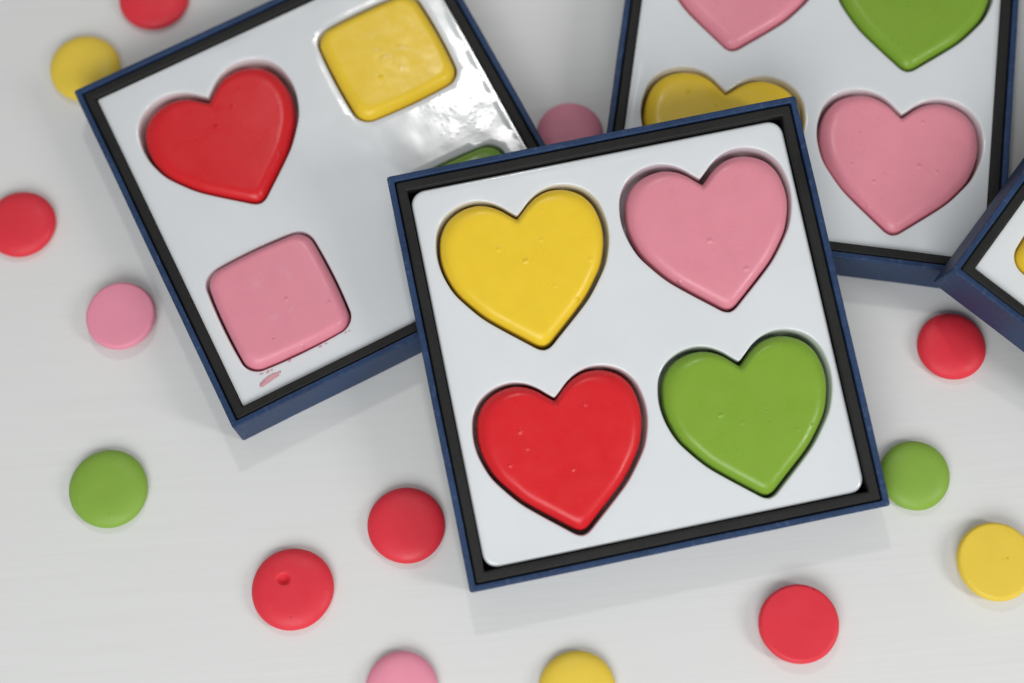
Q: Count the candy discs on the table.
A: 14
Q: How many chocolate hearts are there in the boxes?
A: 9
